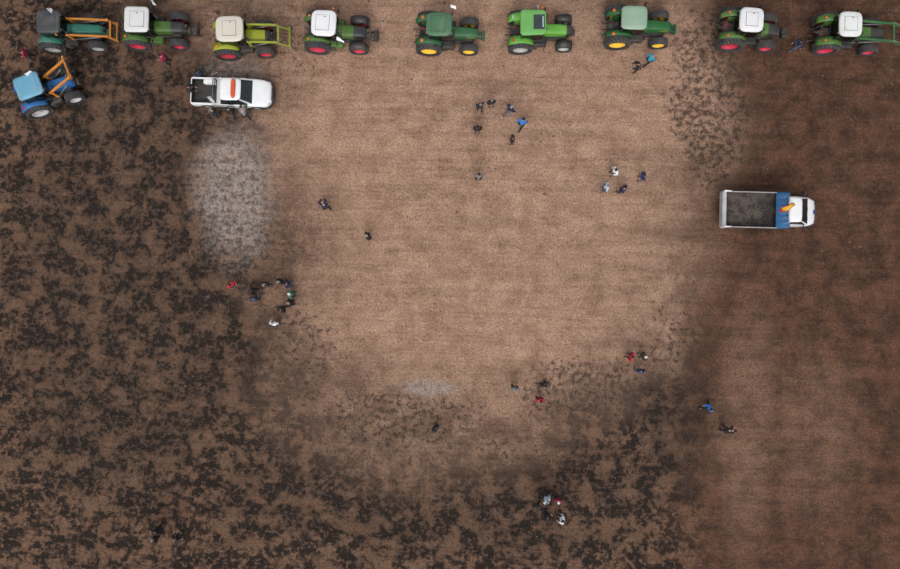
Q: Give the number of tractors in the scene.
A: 10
